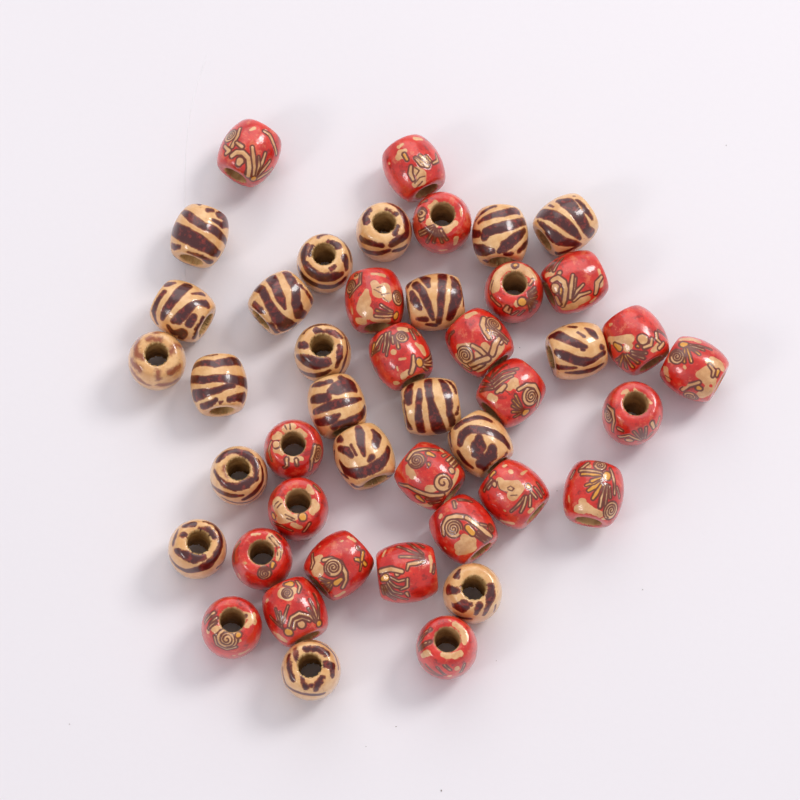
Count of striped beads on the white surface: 20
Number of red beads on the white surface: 24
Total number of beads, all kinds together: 44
